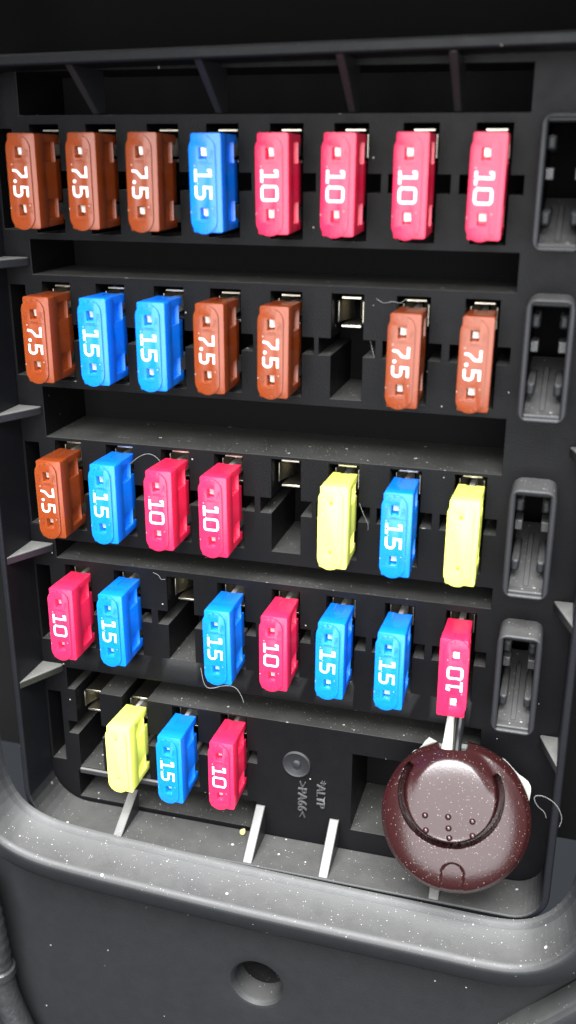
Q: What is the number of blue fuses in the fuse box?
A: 10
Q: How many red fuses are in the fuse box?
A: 10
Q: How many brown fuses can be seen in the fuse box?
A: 9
